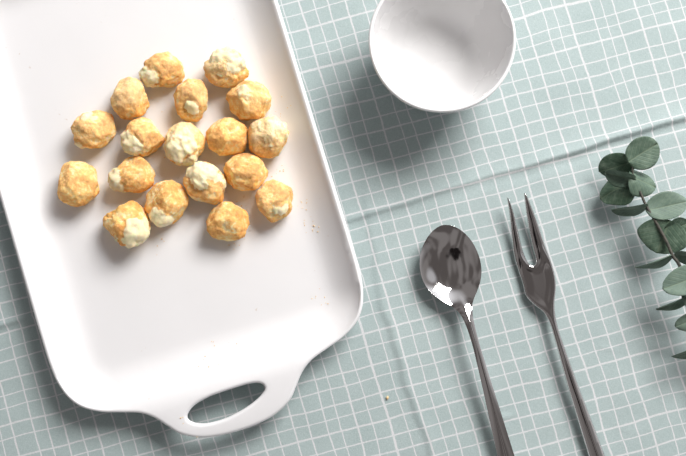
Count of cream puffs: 18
